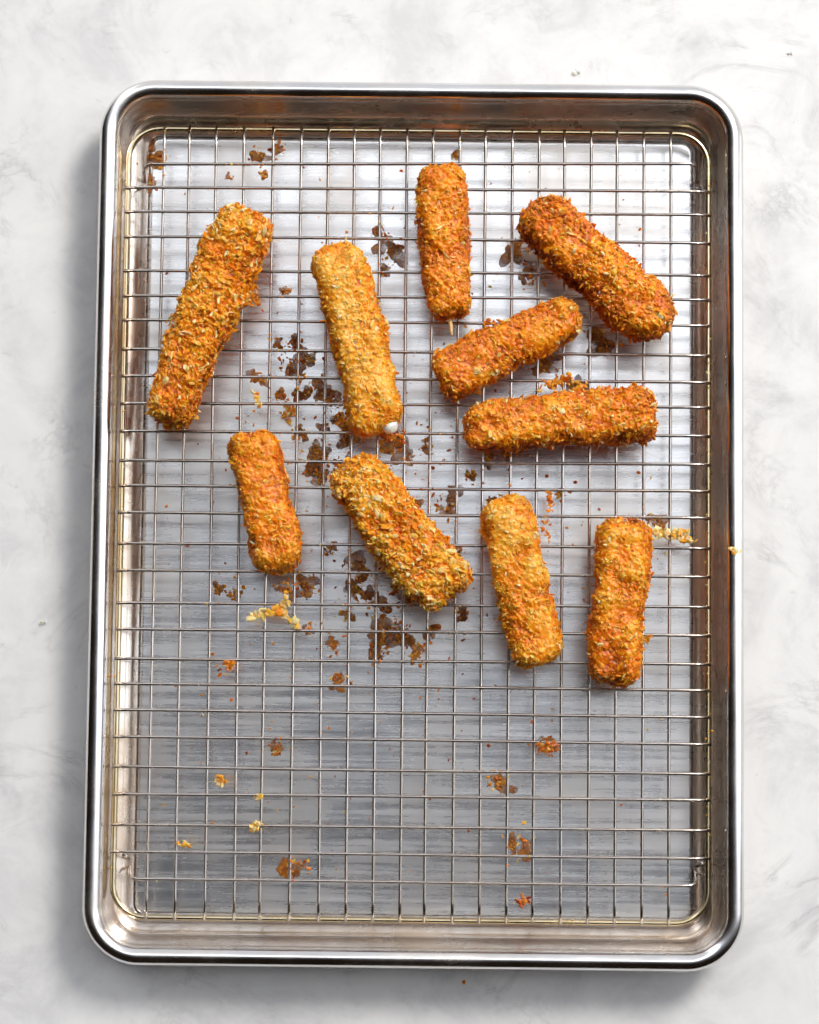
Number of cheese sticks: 10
